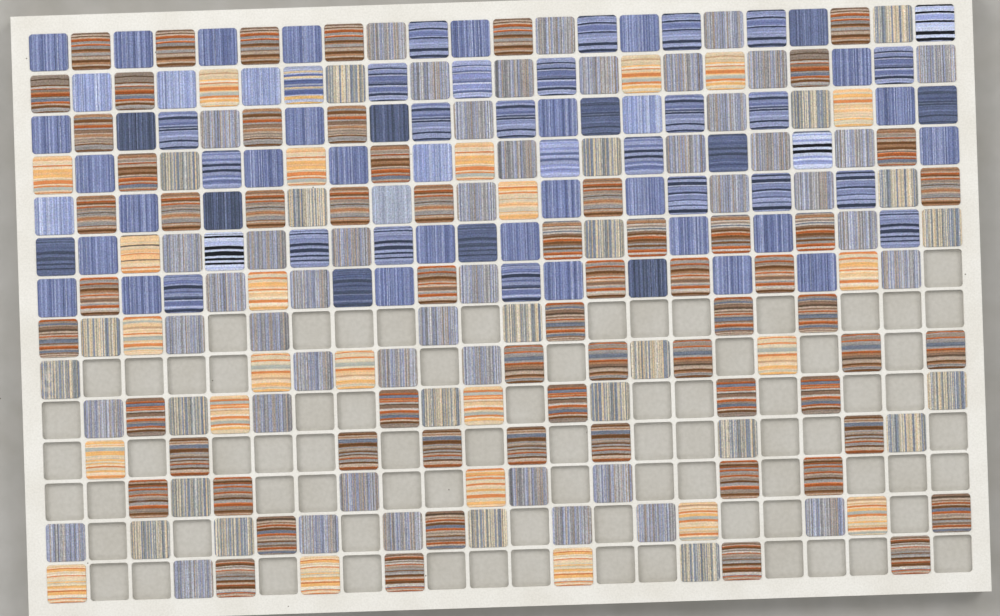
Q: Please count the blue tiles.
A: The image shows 75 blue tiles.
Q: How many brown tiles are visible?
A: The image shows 62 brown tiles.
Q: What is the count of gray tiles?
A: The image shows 69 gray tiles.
